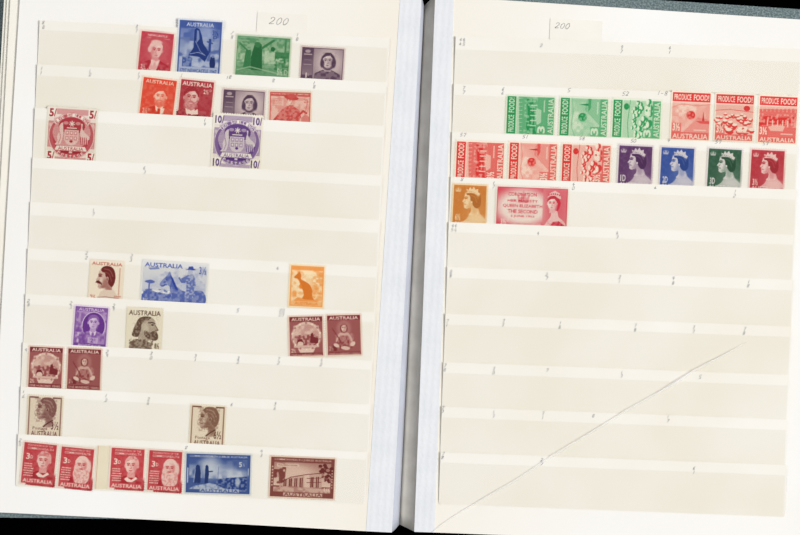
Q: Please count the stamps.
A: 42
